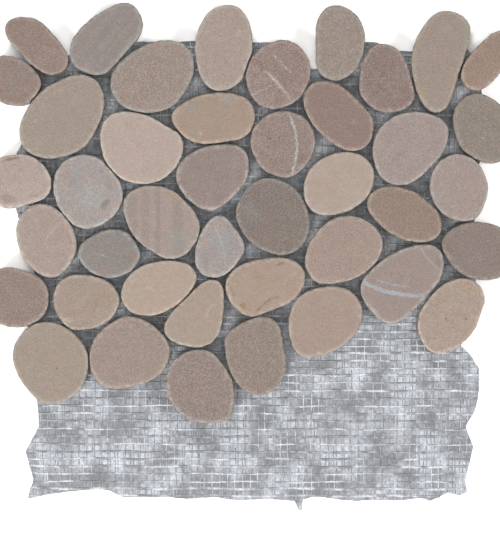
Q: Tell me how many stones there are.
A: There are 42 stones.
